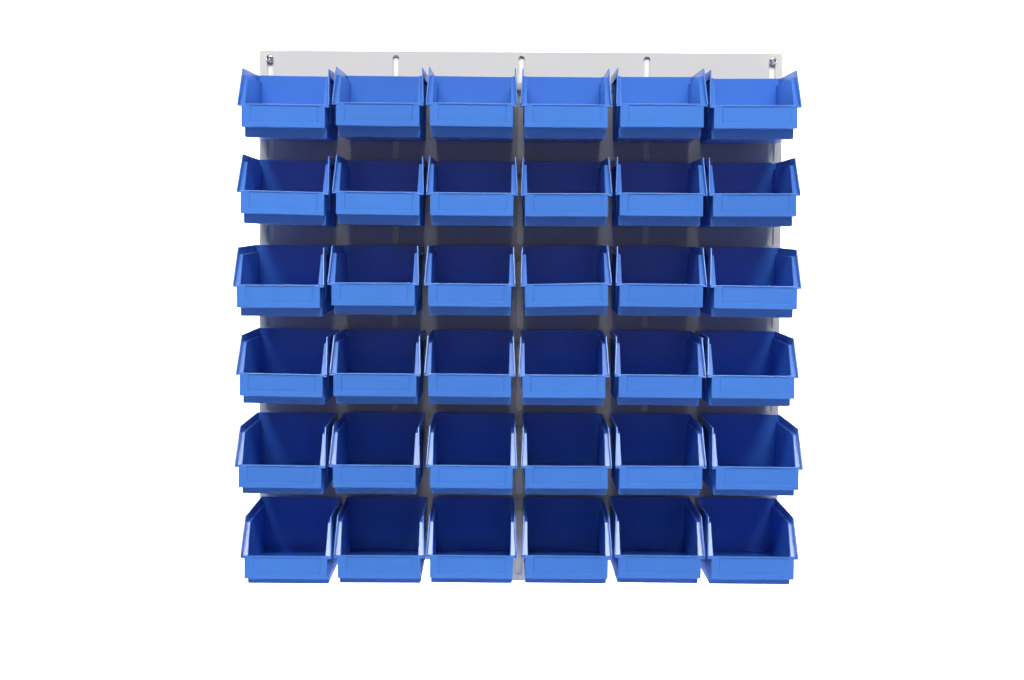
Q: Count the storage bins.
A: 36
